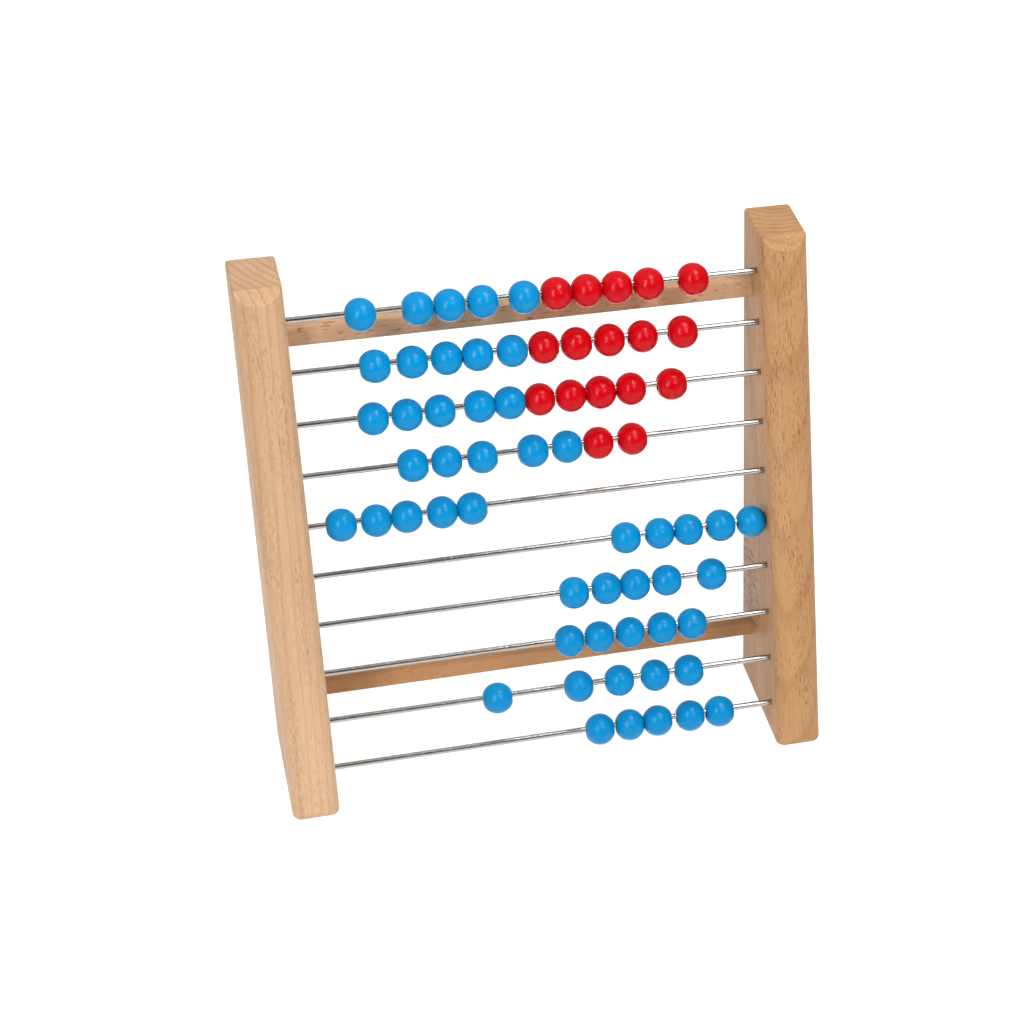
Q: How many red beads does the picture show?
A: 17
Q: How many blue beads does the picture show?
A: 50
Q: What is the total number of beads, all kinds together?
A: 67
